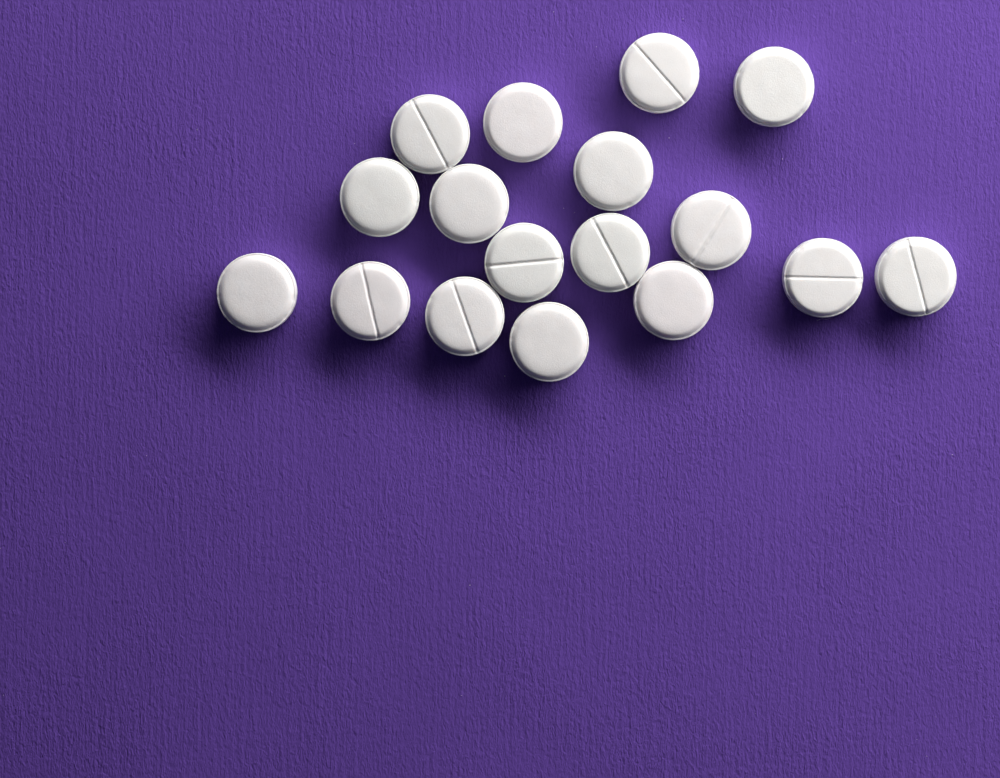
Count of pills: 17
